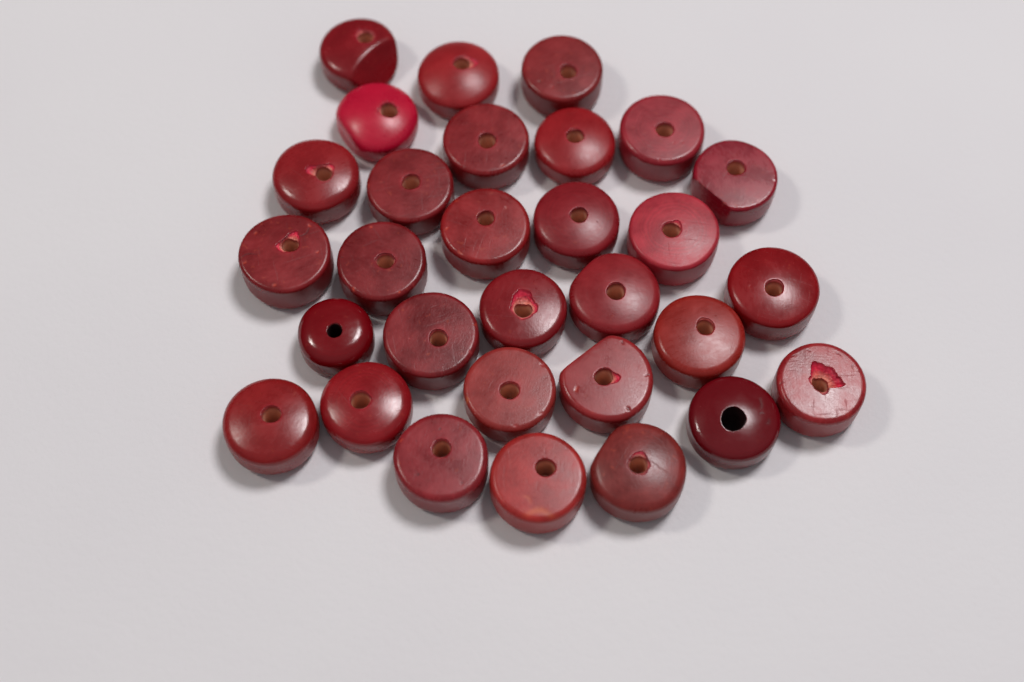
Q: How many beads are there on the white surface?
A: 30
